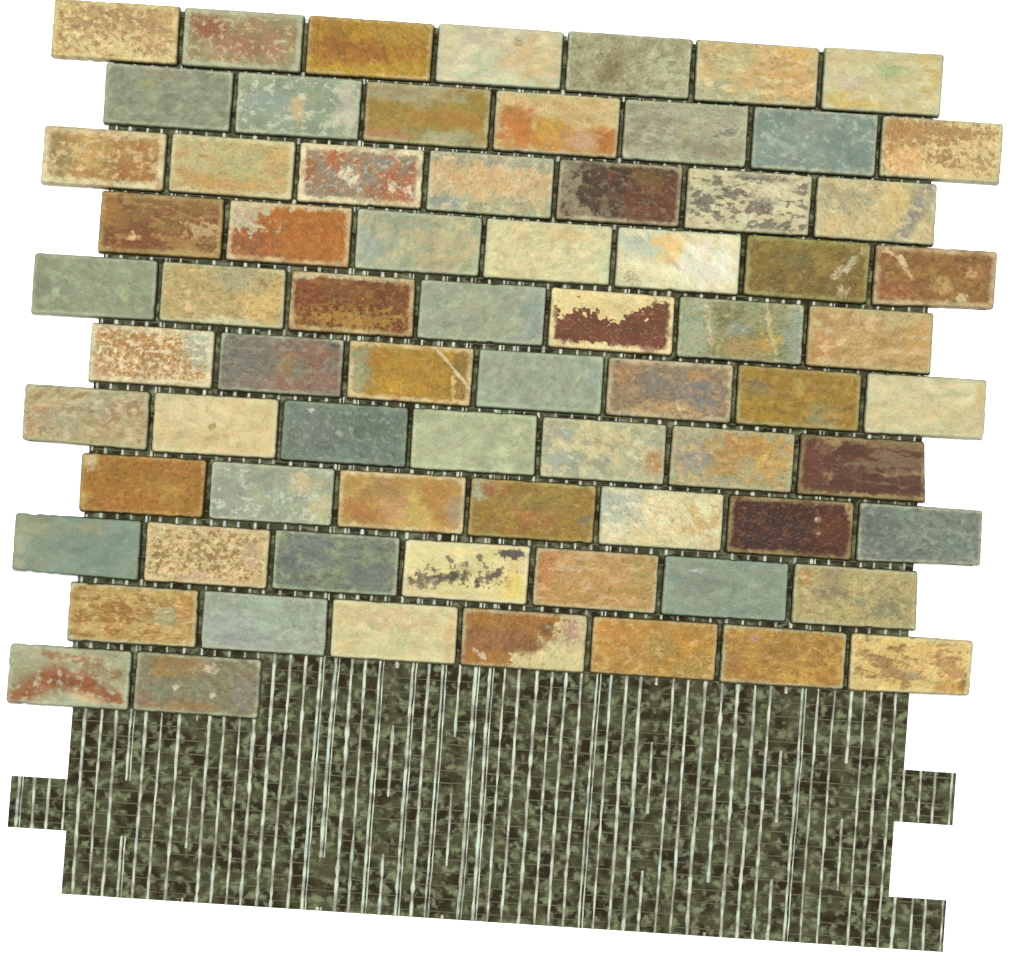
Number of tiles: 72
